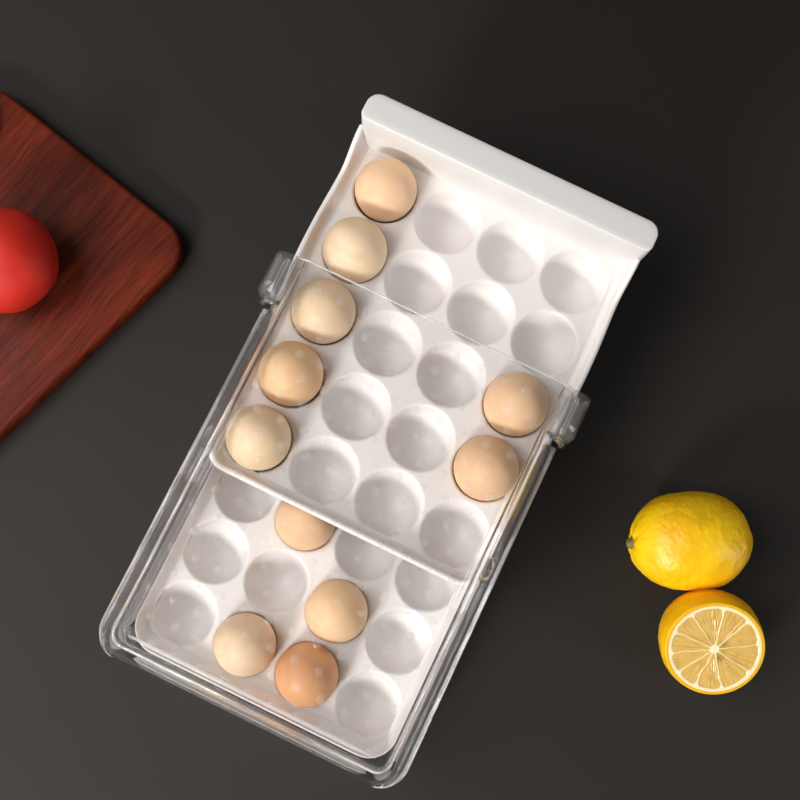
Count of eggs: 11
